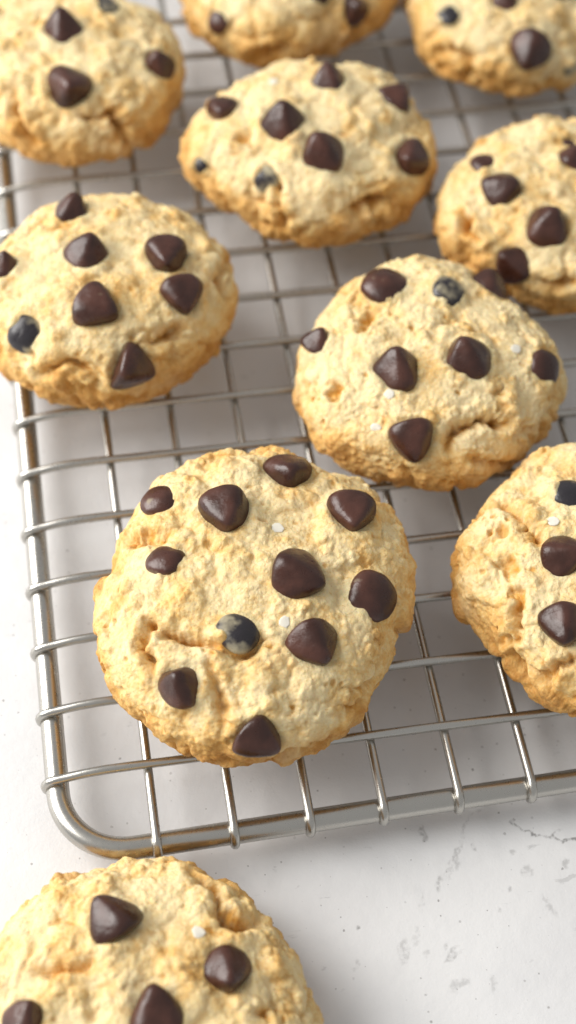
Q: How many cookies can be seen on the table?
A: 10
